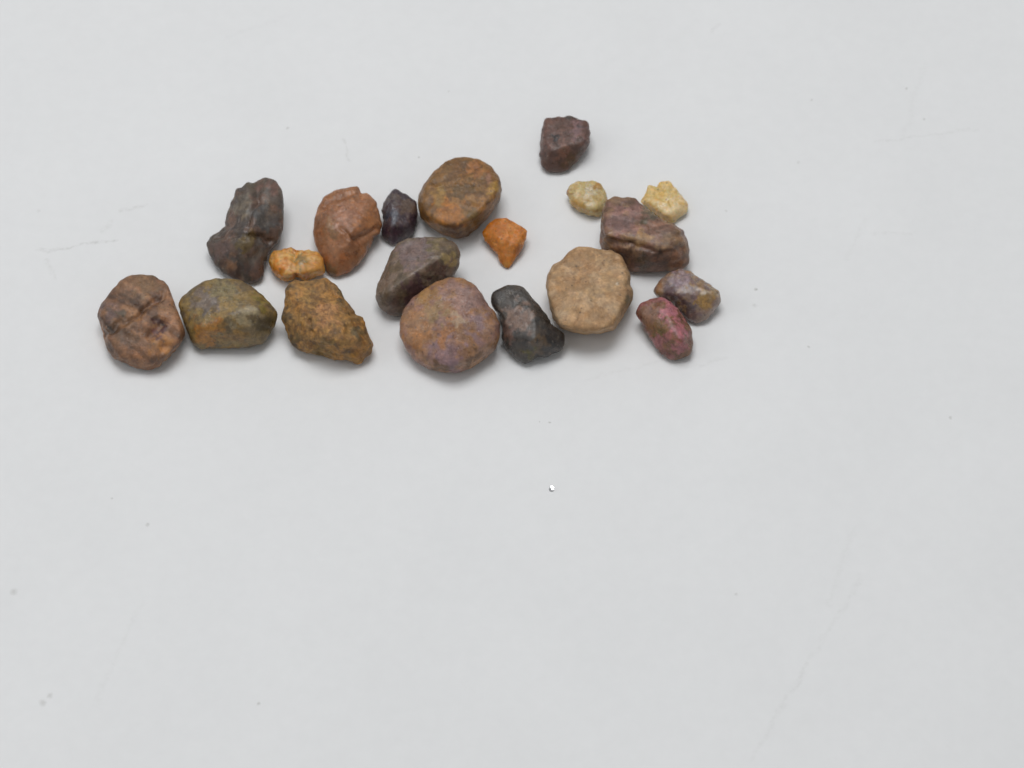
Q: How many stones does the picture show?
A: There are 19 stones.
